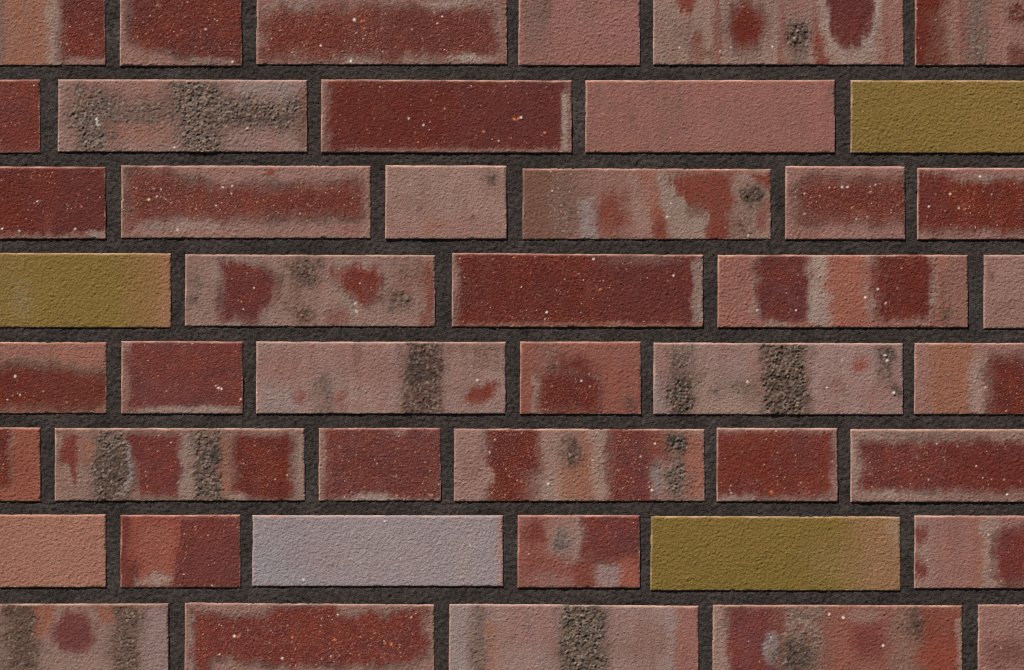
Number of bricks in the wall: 45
